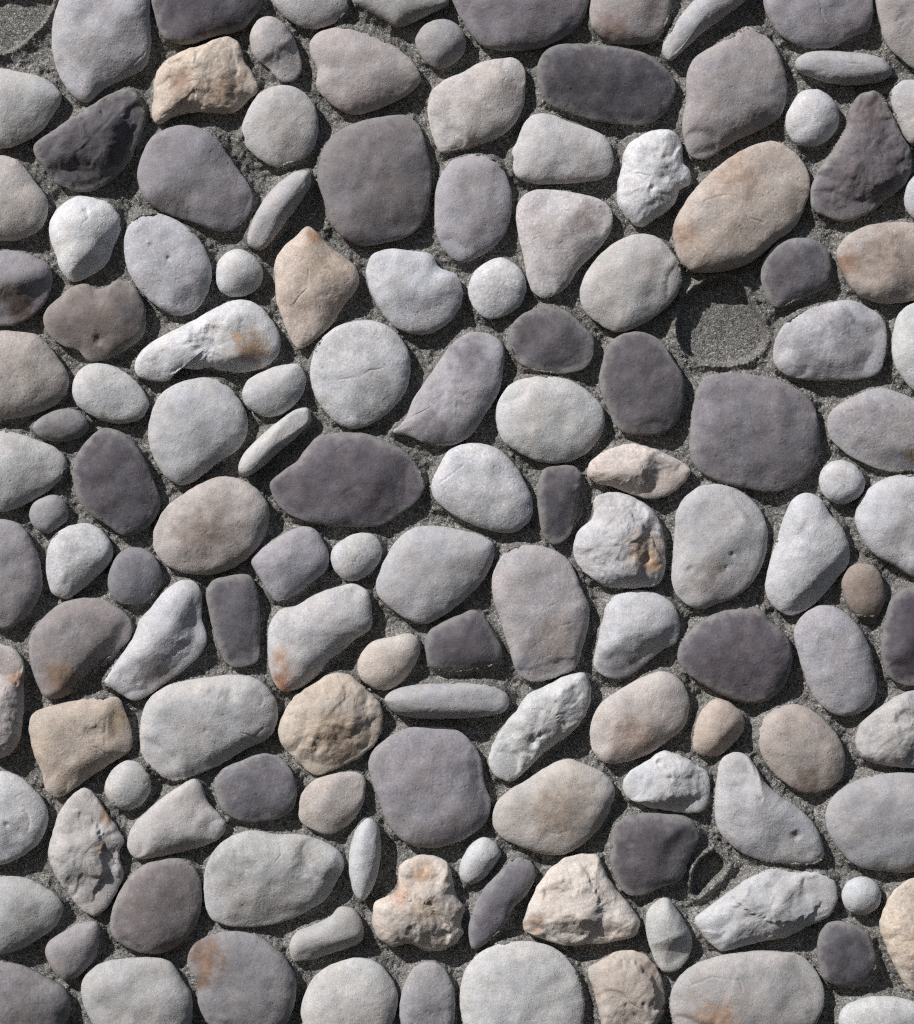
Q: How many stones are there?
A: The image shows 137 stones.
